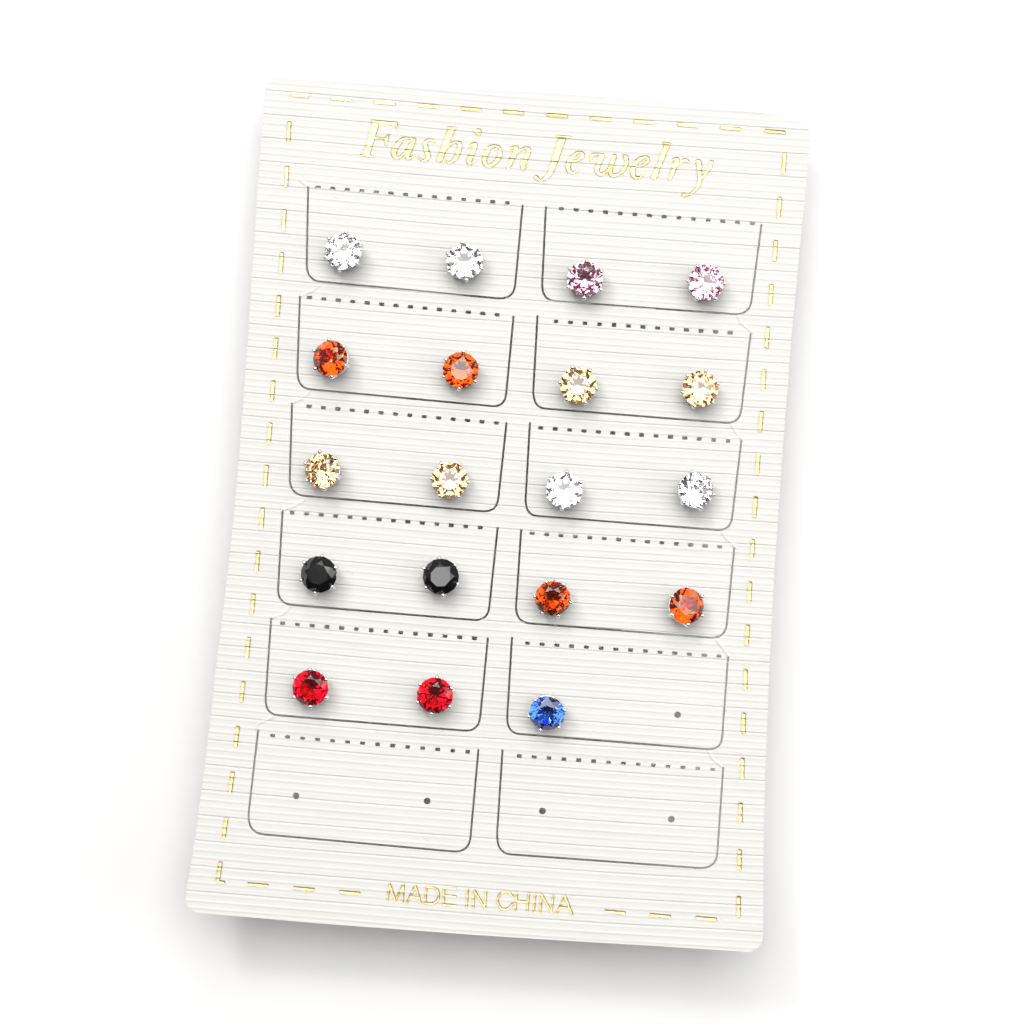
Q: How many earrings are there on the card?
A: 19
